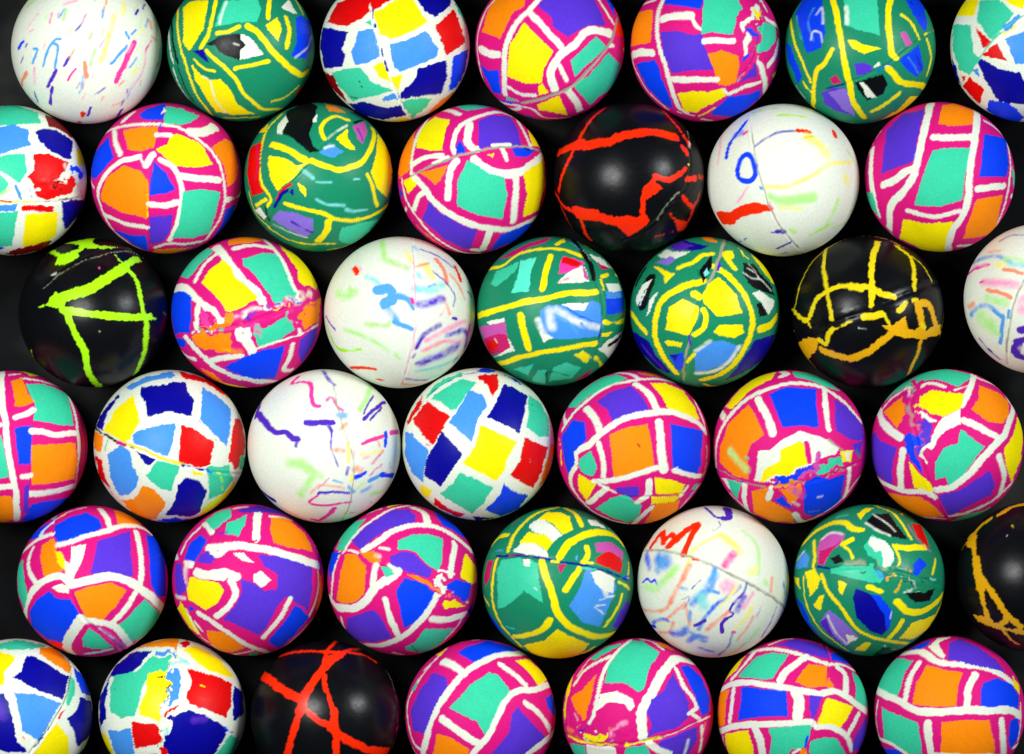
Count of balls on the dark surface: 42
